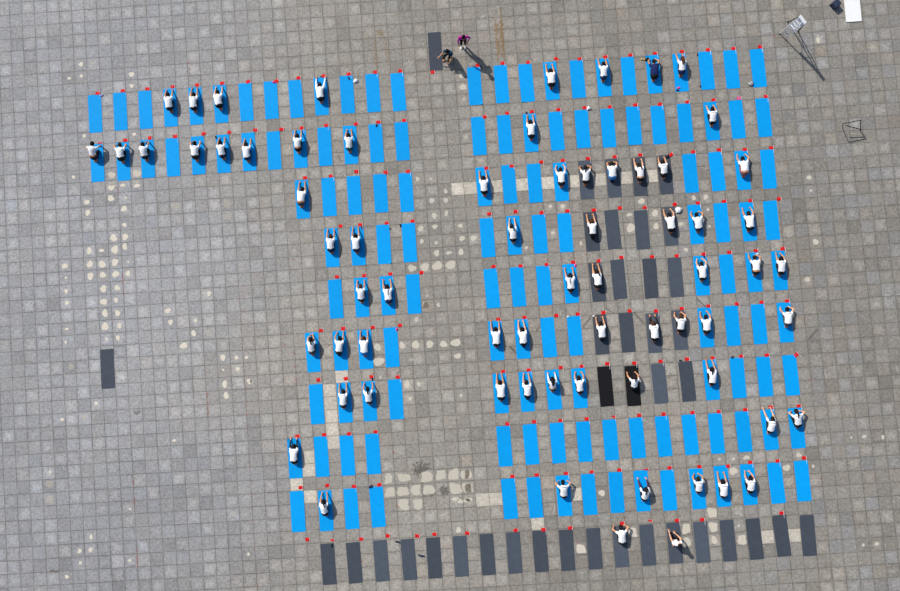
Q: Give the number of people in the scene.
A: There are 71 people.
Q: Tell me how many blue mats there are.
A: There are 143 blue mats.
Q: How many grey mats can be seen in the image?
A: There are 39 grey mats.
